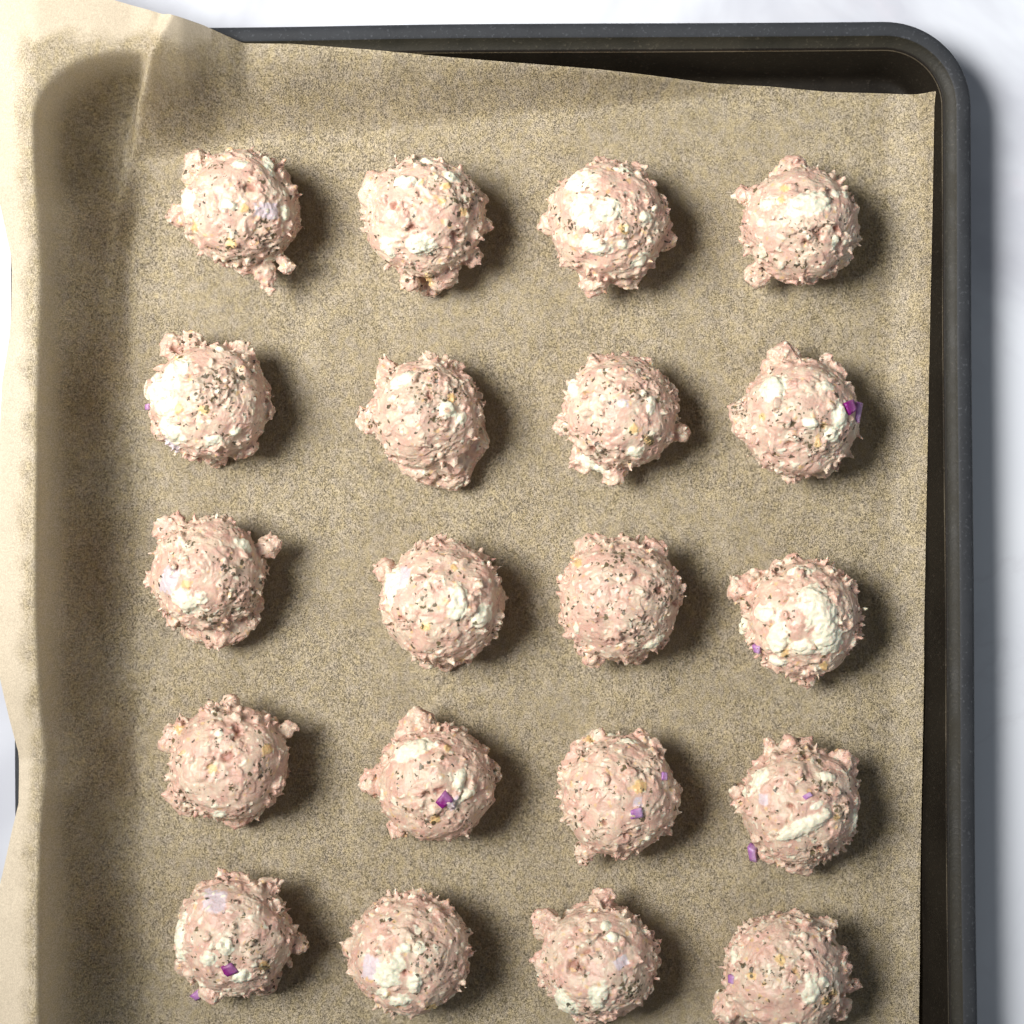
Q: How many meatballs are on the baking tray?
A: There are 20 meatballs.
